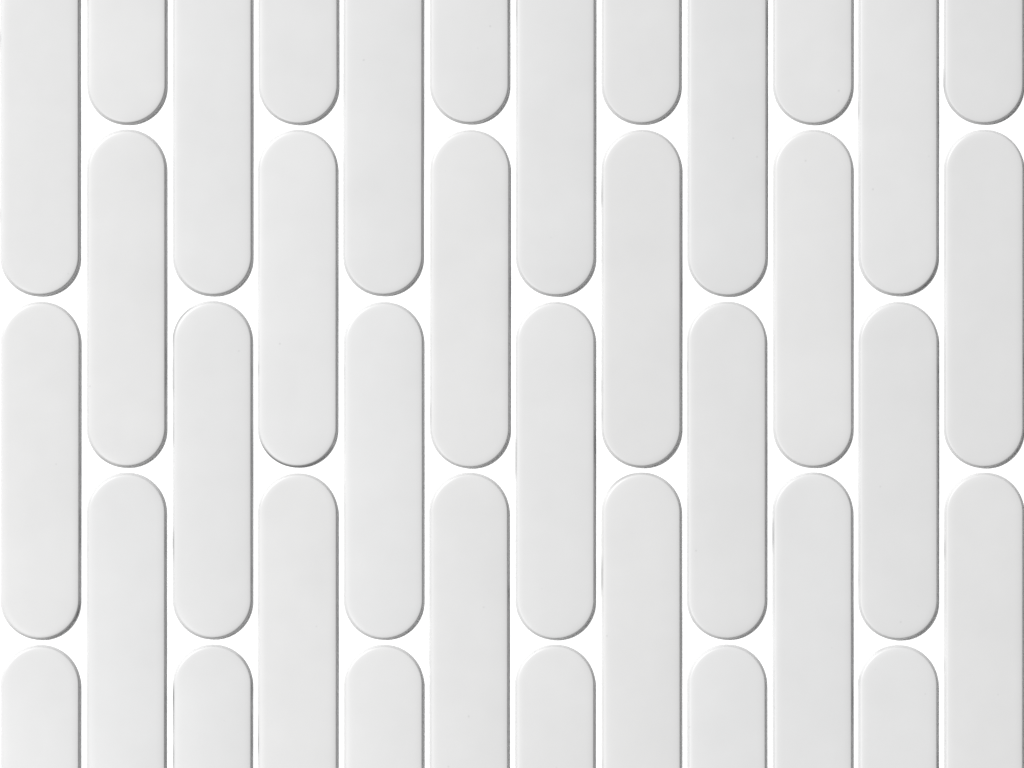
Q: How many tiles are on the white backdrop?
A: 36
